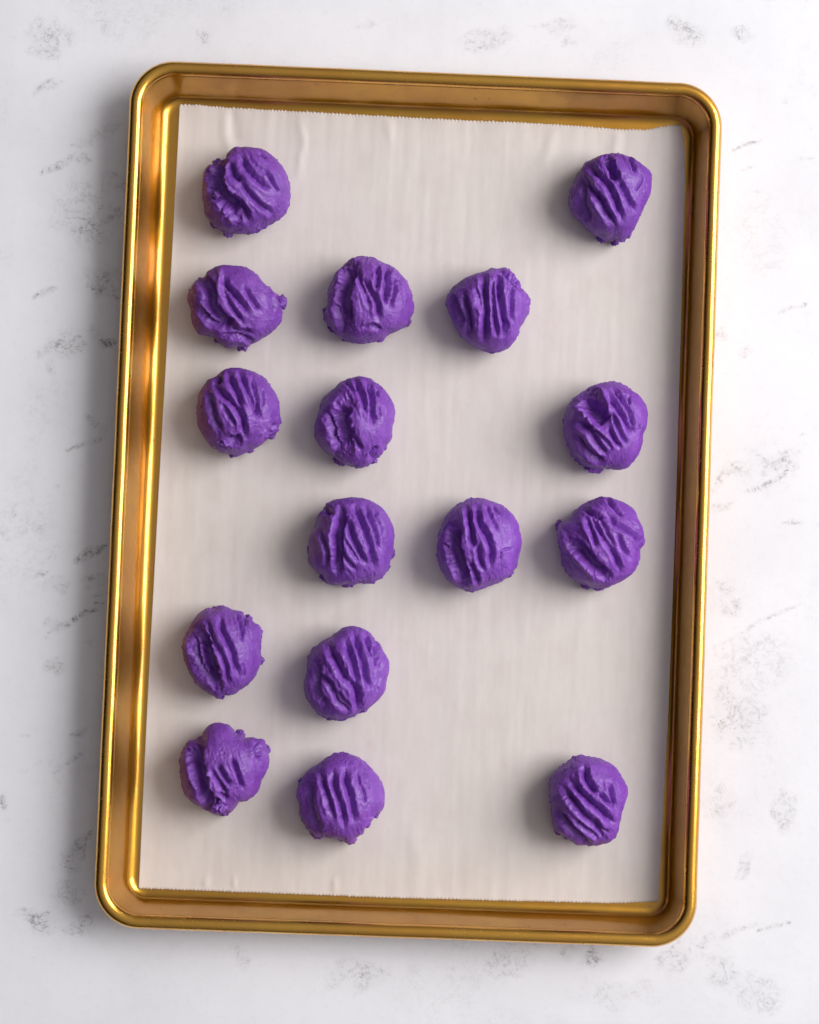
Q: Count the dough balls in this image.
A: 16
